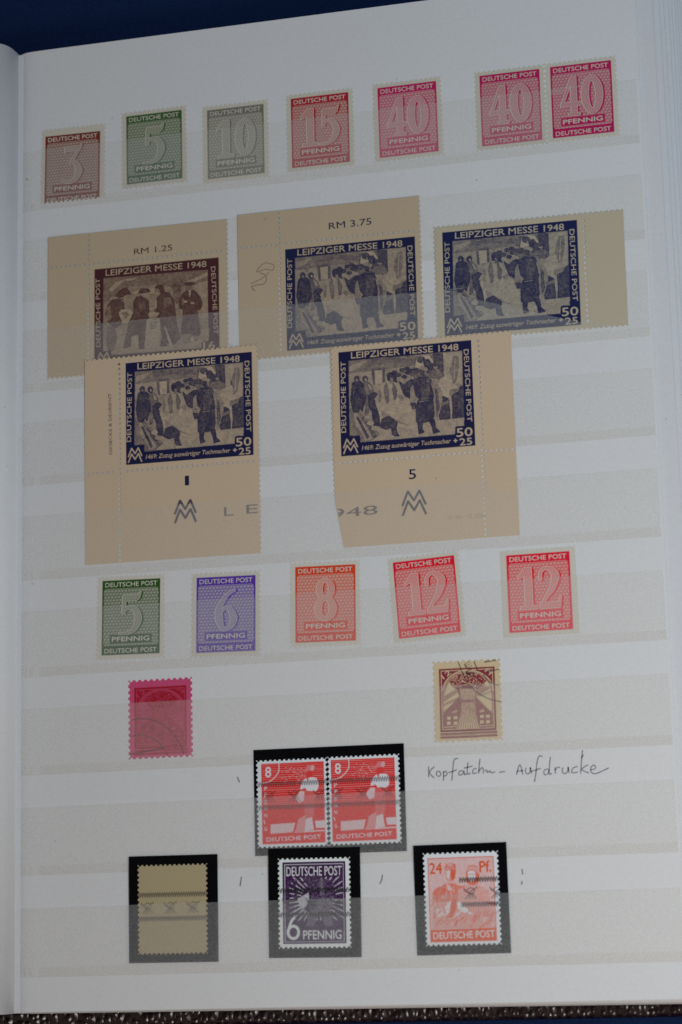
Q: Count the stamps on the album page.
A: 24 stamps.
